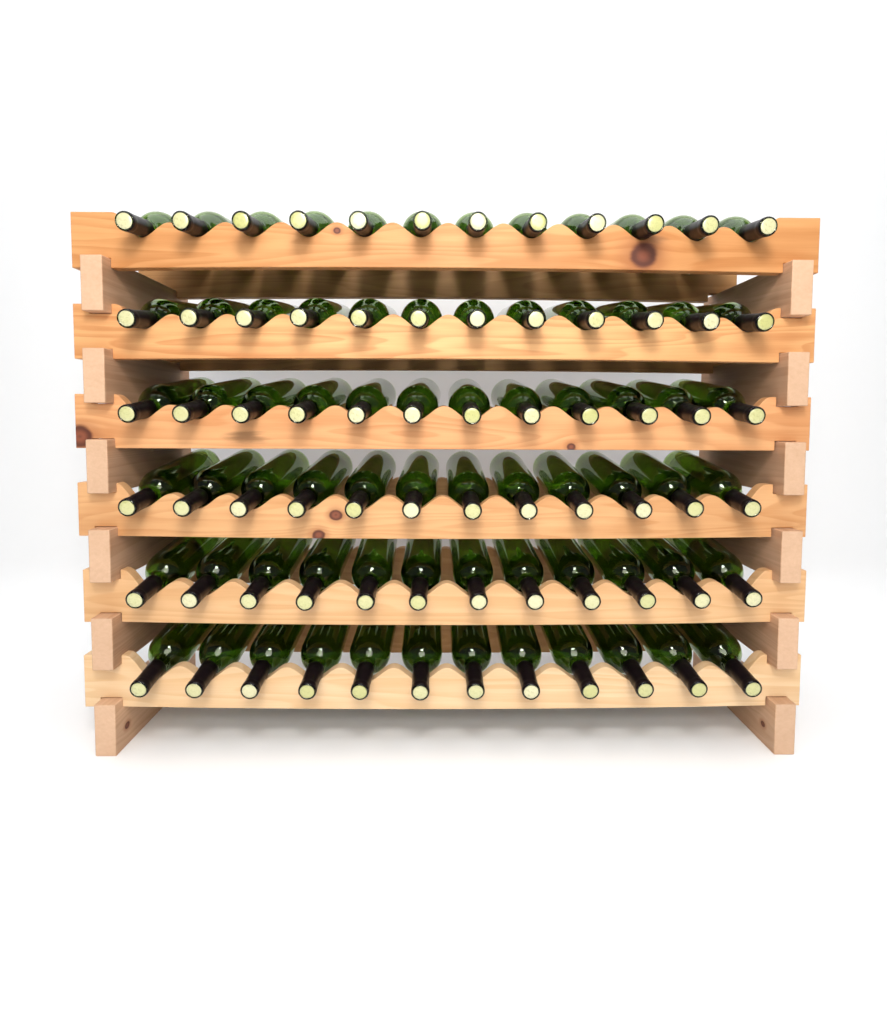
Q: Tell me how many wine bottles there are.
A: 72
